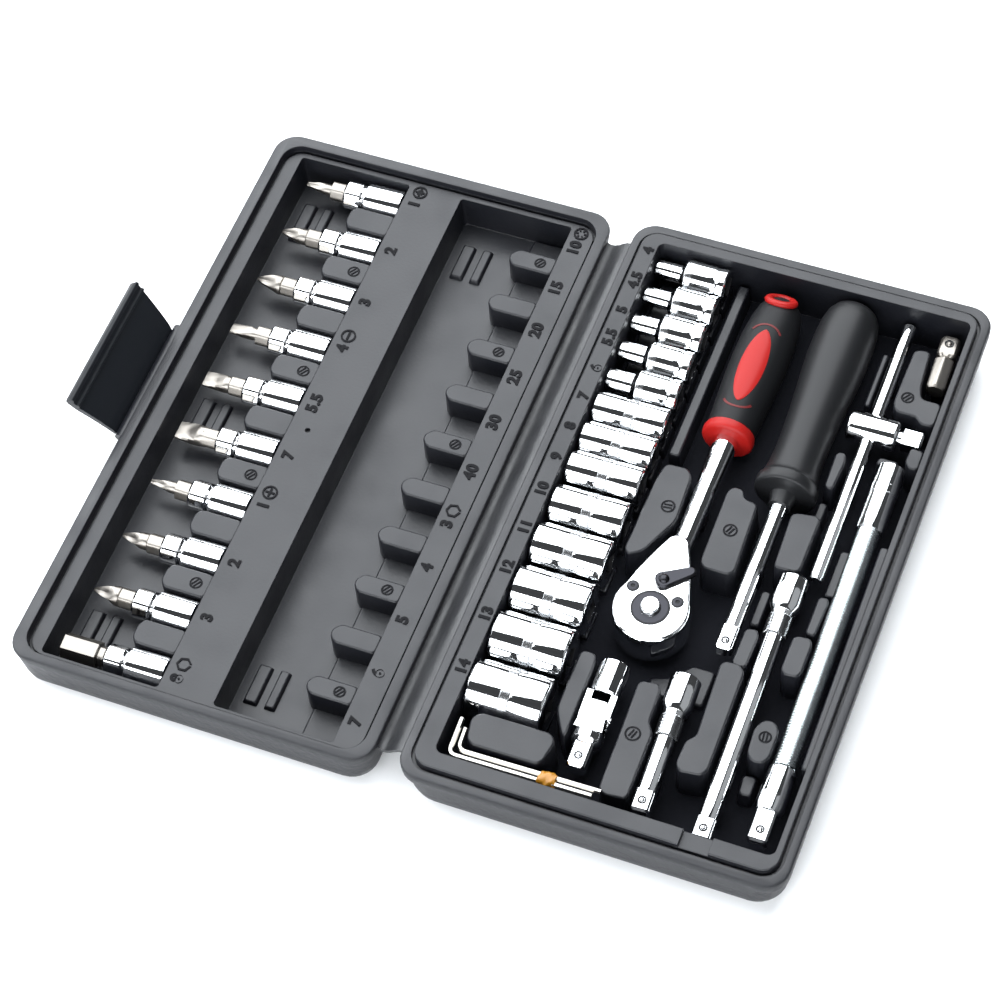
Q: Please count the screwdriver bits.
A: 10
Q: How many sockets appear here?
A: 13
